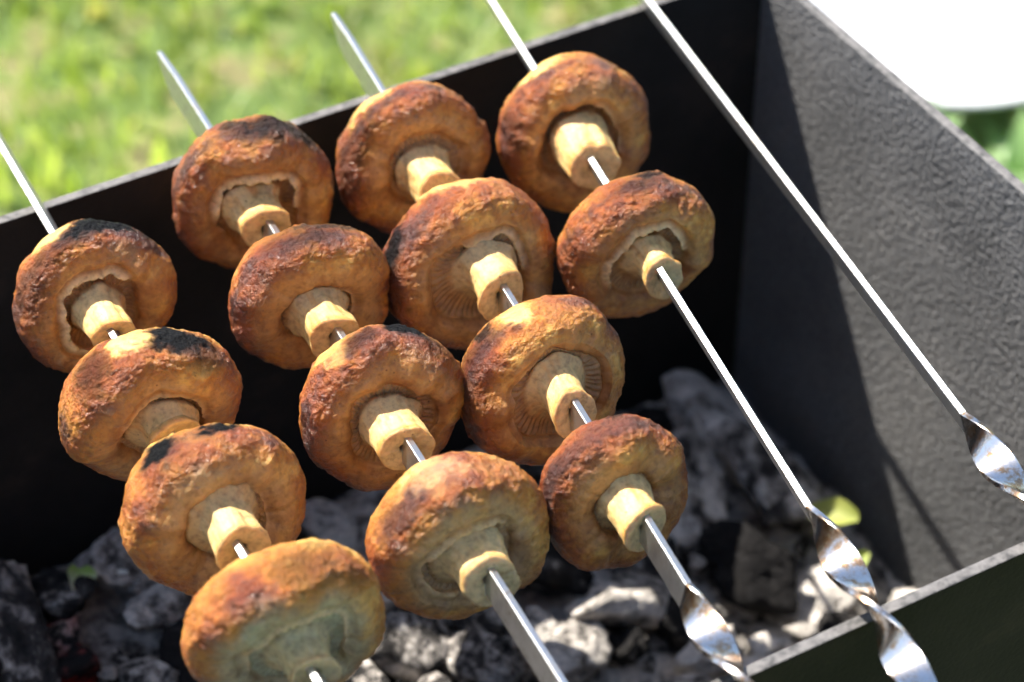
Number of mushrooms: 14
